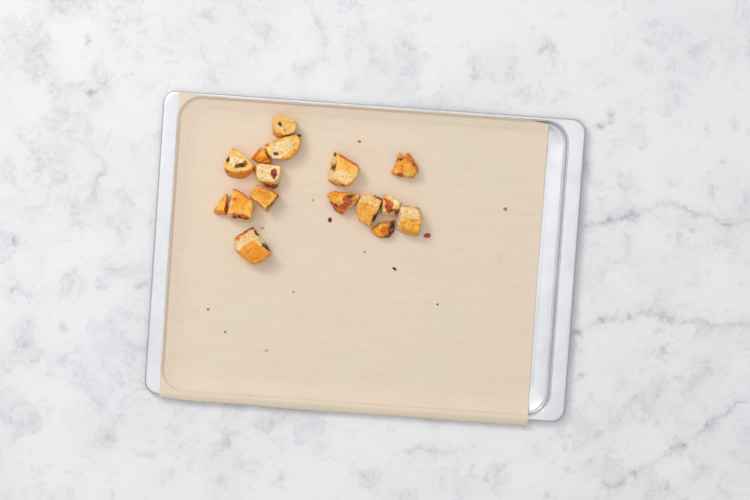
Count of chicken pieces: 16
